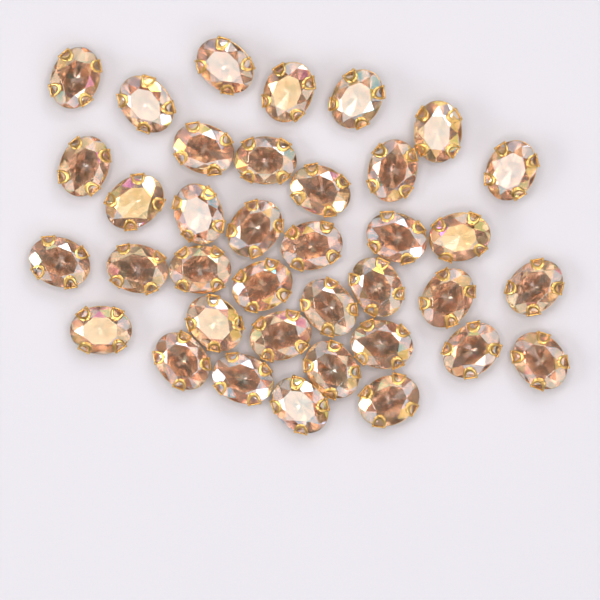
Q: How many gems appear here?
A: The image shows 37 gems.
